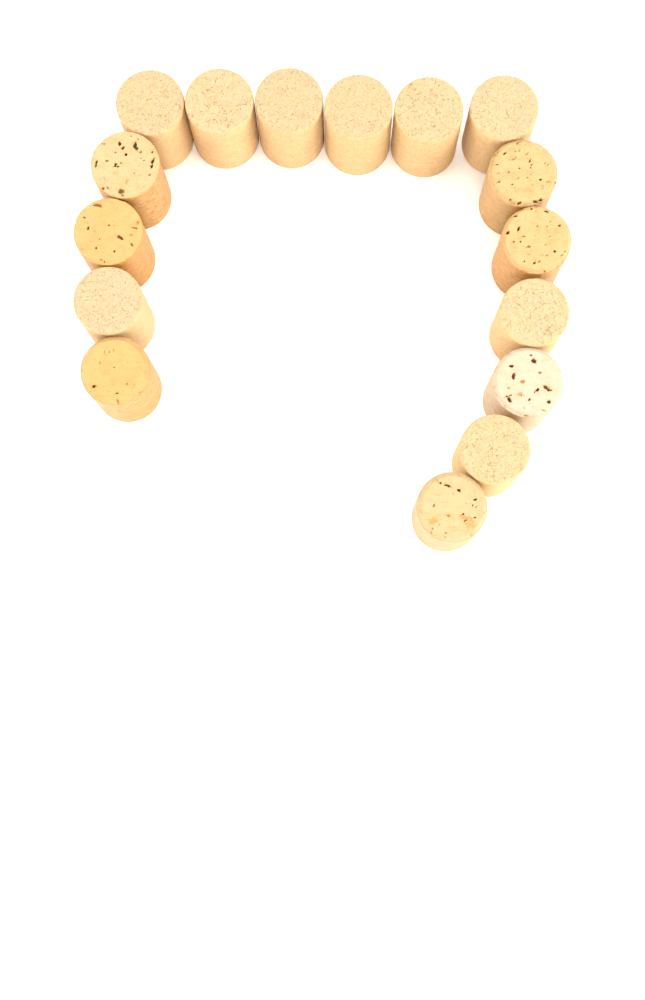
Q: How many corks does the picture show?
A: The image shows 16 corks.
